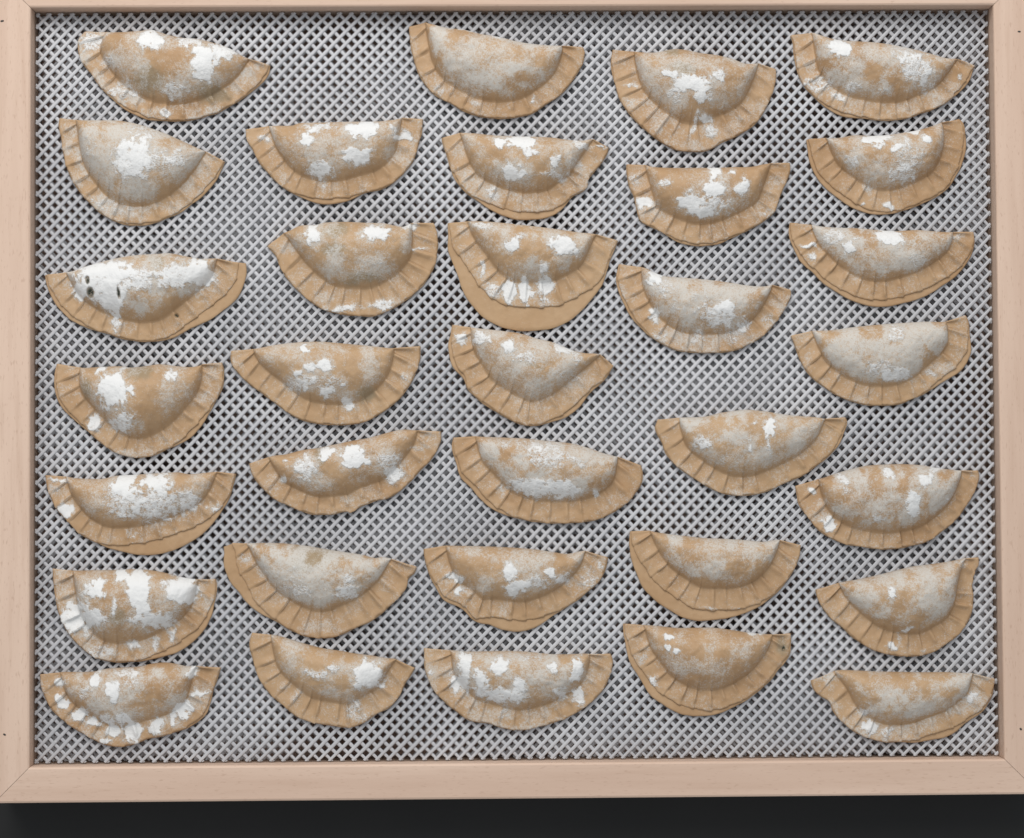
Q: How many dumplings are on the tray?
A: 33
